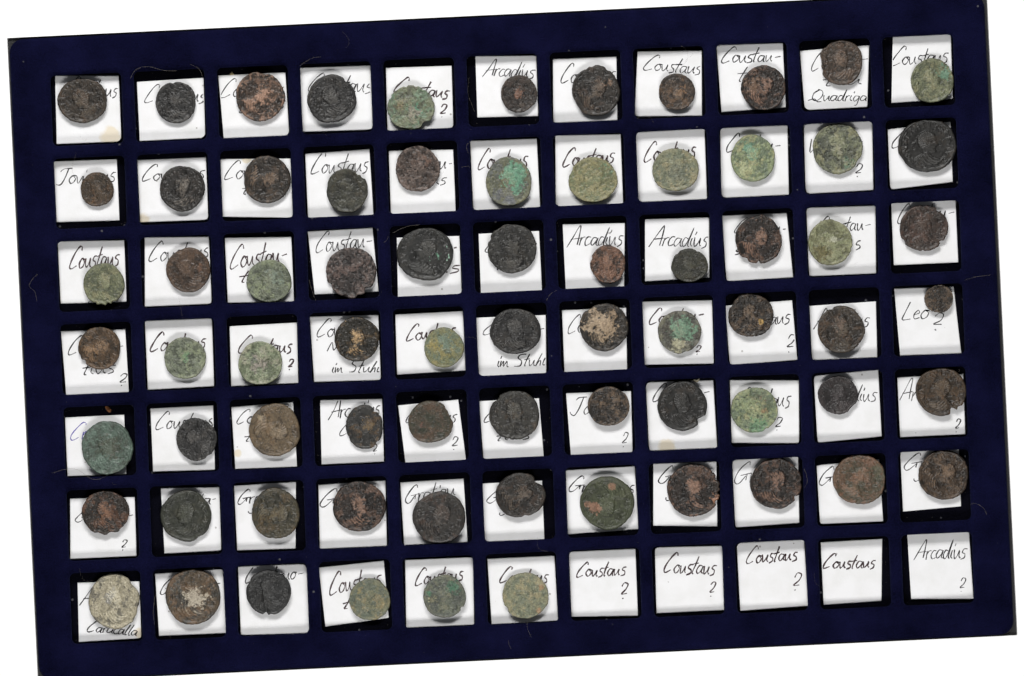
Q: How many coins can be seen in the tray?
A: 72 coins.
